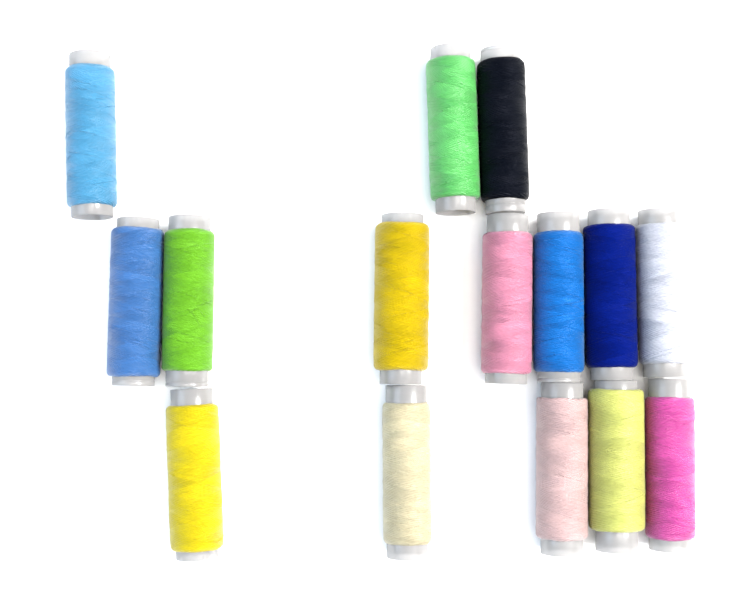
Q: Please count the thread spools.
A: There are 15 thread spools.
